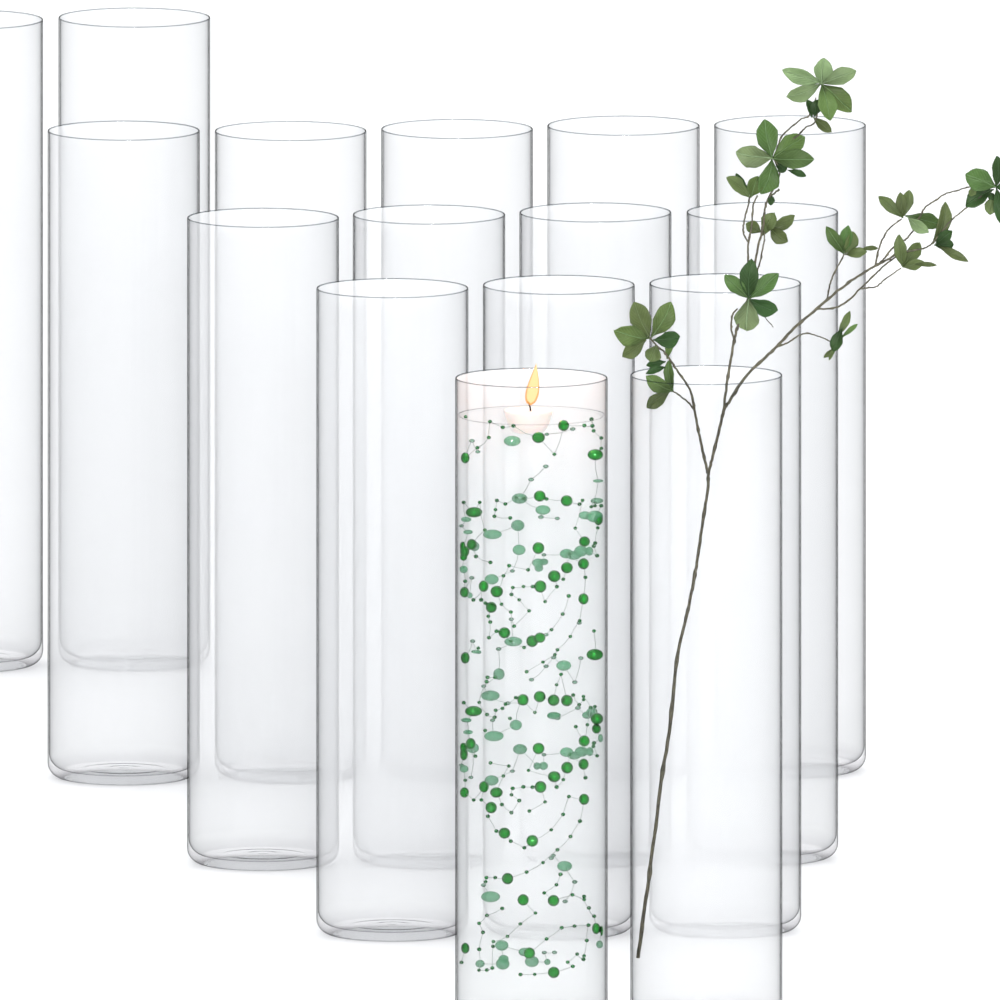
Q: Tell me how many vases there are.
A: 16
